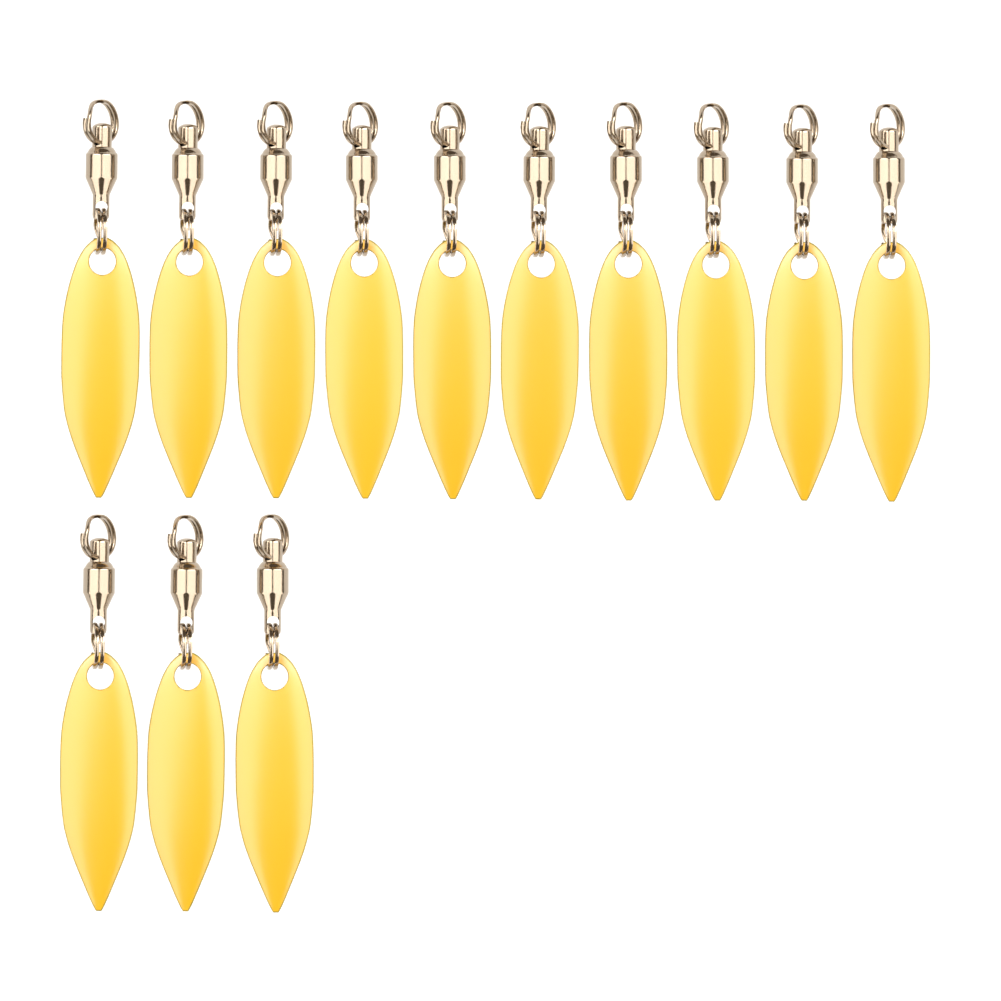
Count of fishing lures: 13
